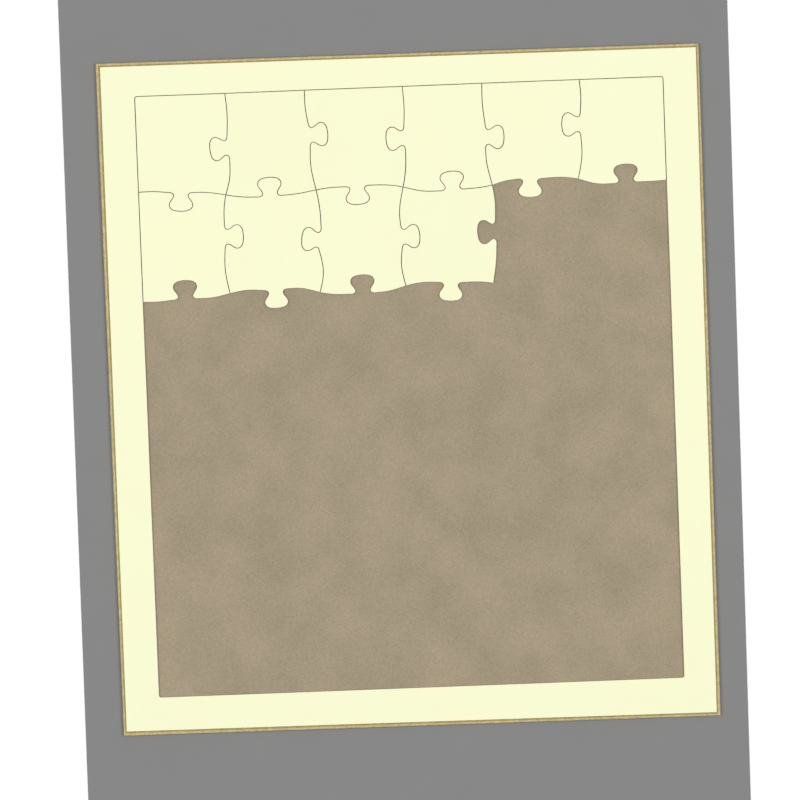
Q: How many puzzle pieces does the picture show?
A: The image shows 10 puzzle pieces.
